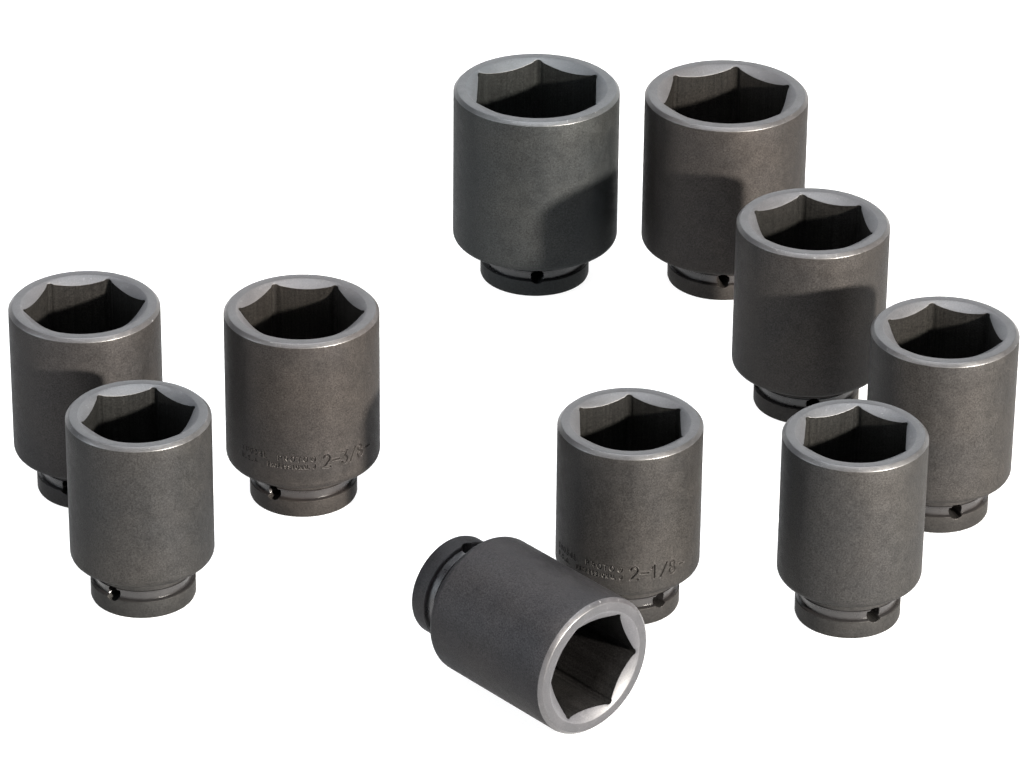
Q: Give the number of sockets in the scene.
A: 10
